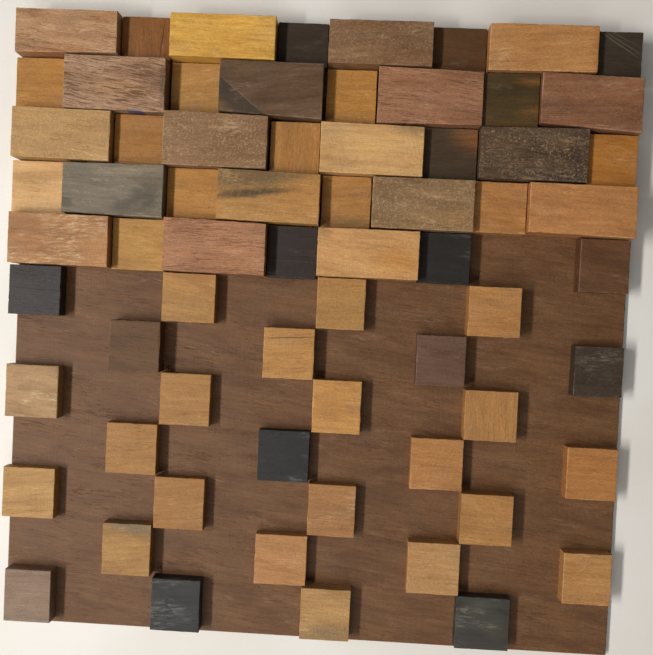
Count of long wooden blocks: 19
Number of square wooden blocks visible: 48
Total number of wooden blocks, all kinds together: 67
